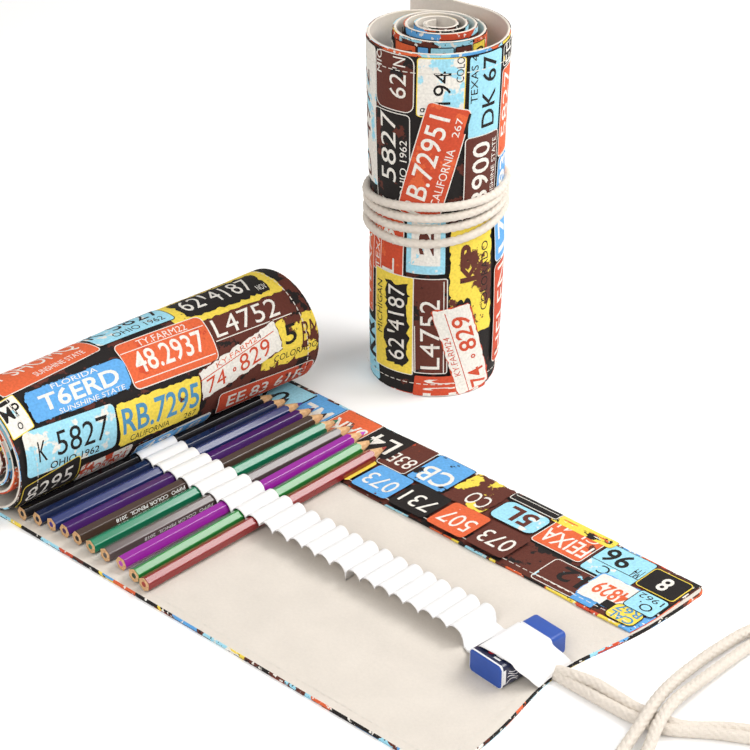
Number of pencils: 10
